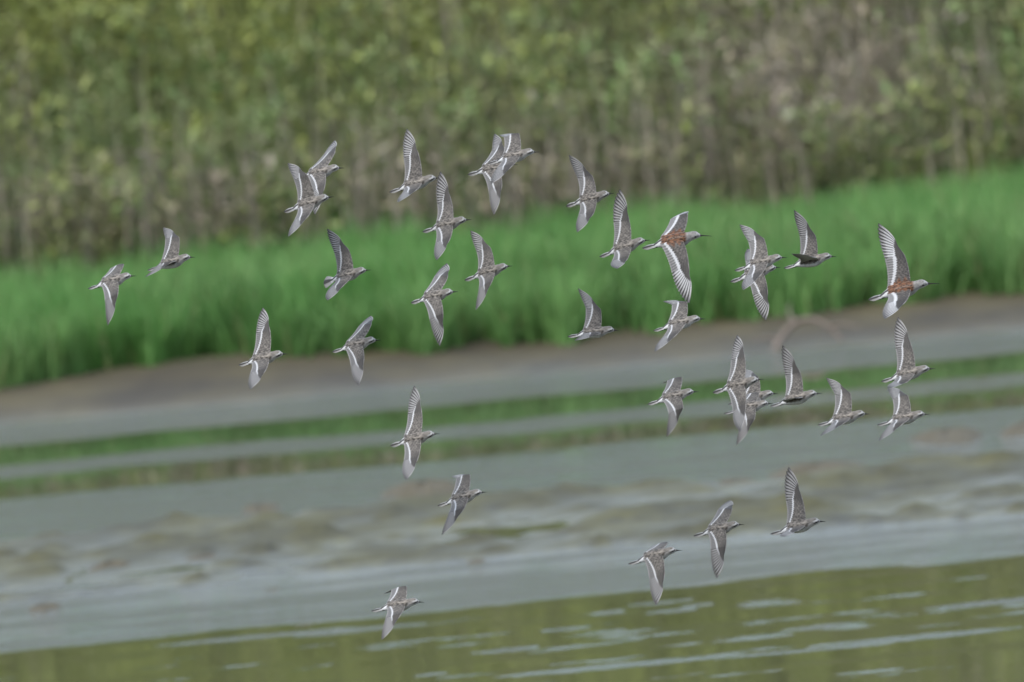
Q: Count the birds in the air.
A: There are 36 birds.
